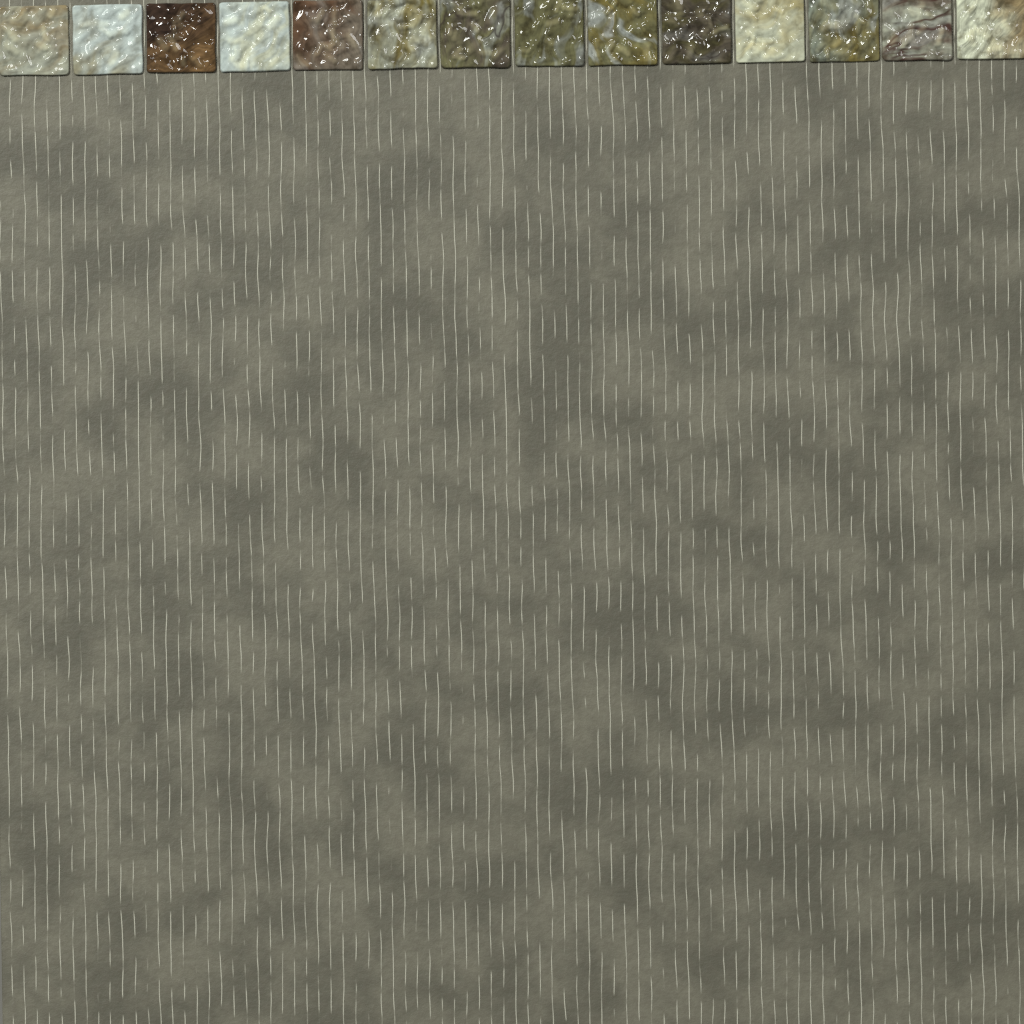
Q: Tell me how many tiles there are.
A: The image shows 14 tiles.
